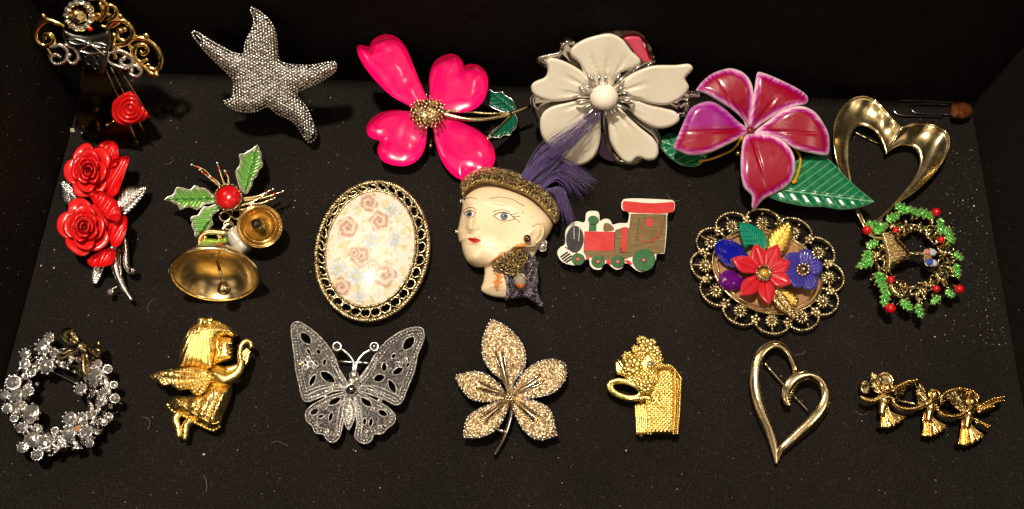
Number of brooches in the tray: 20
